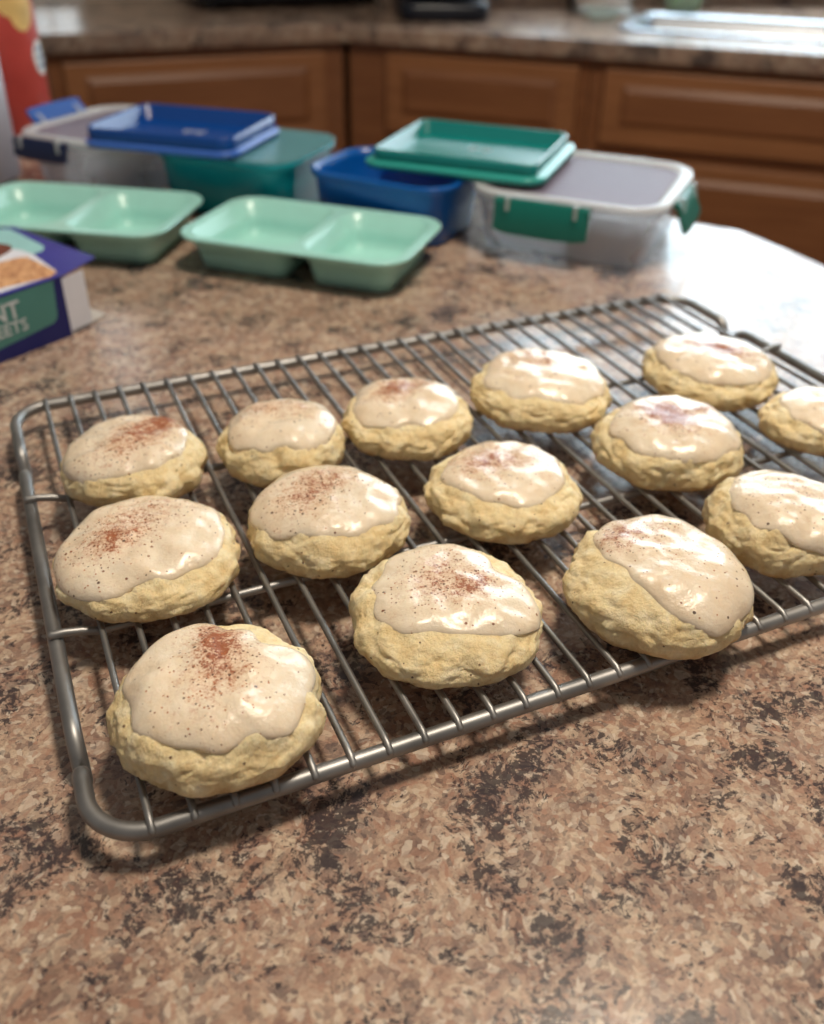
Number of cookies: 14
